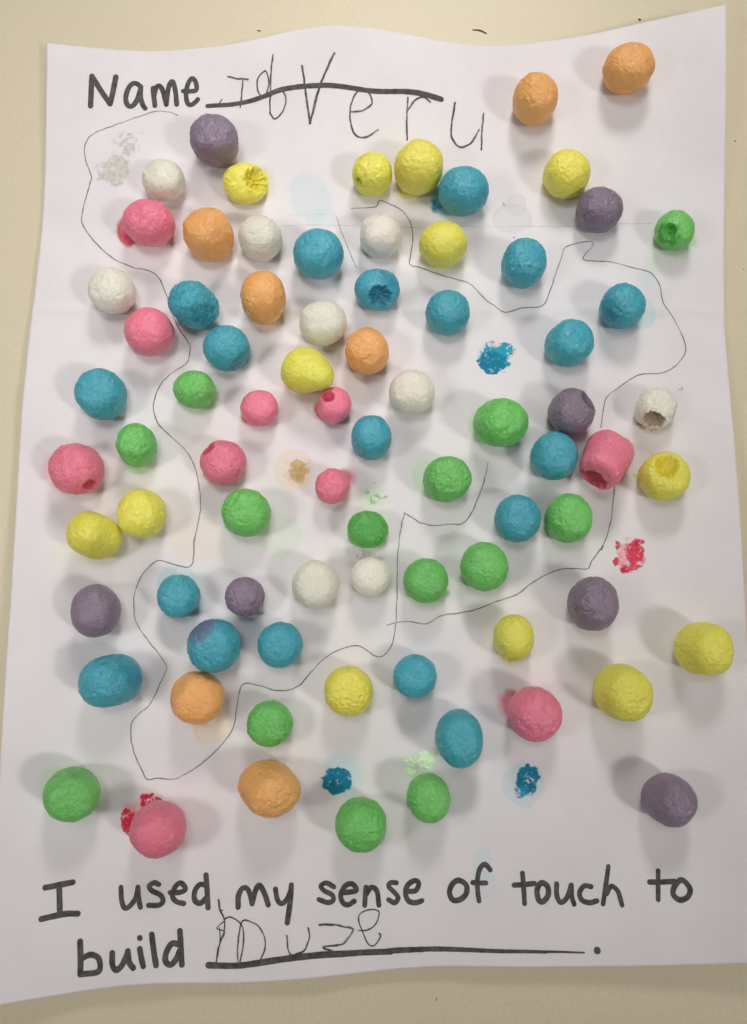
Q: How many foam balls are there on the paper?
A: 79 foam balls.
